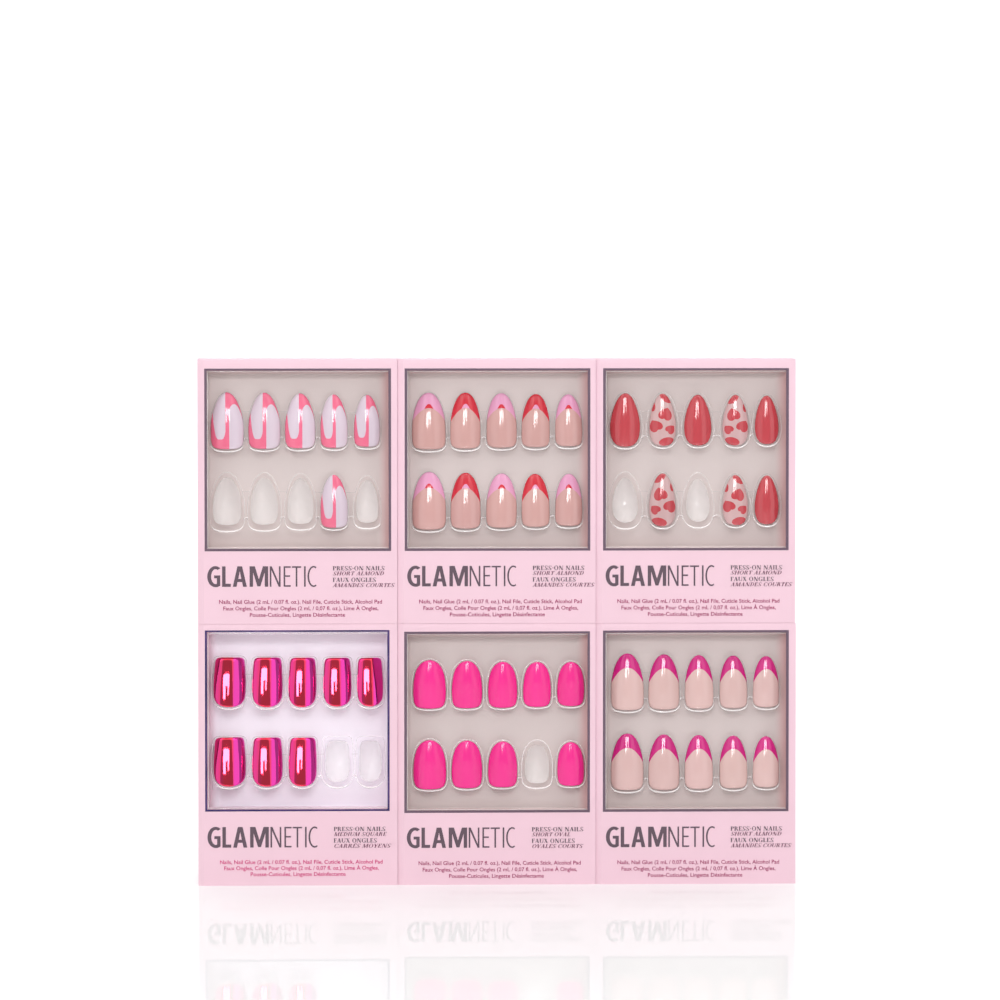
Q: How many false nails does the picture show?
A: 51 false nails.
